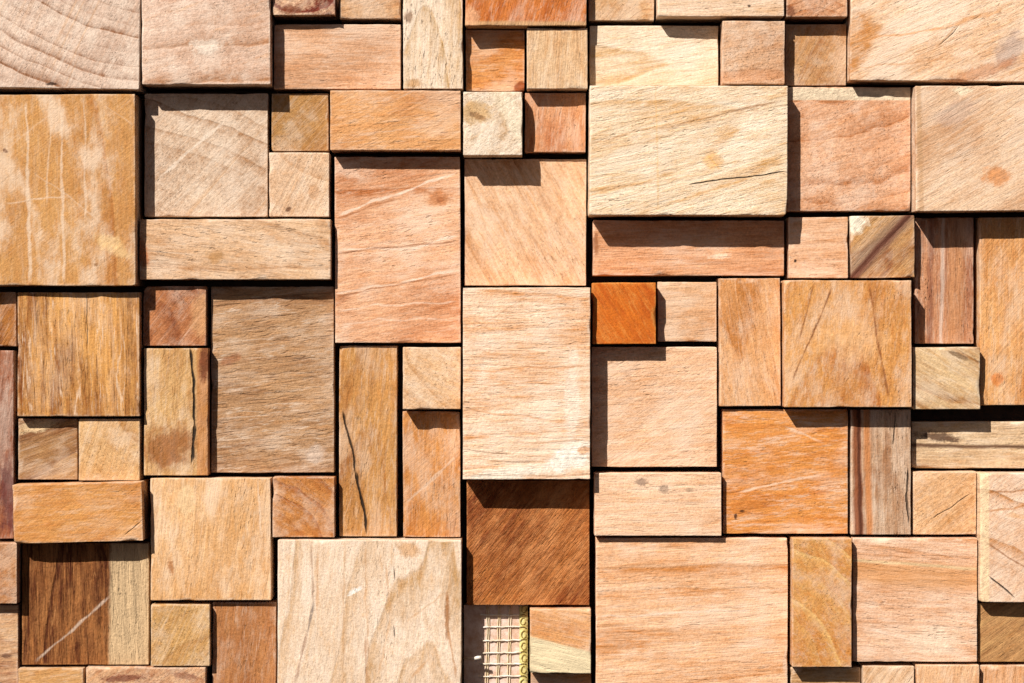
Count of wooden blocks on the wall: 80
